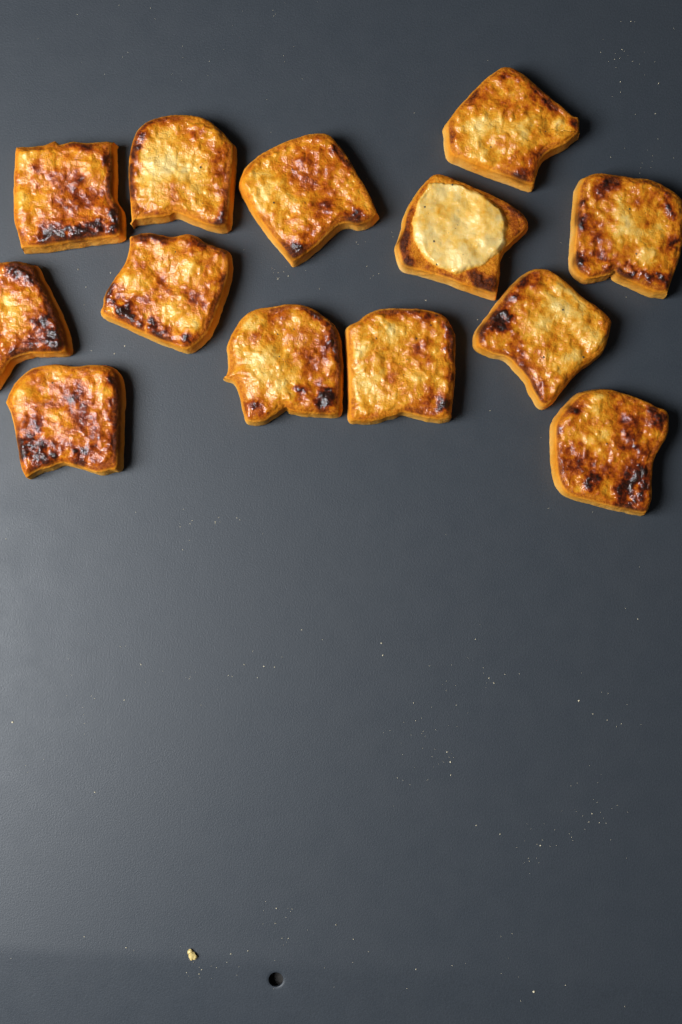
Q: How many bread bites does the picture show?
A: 13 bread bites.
